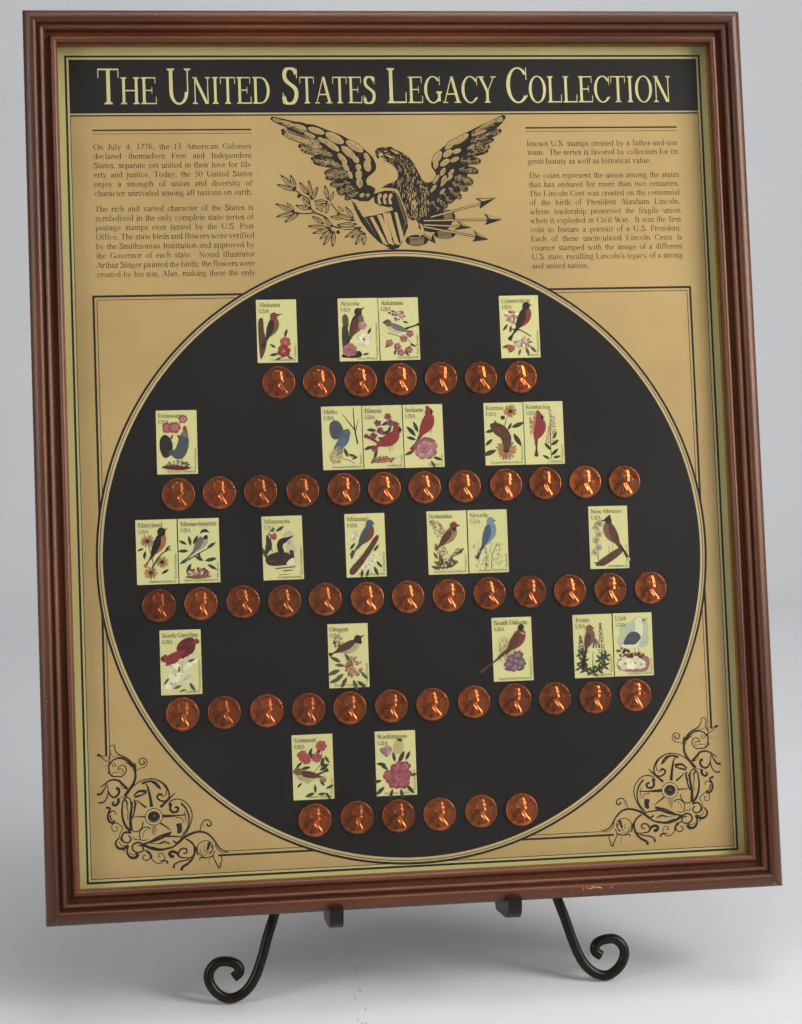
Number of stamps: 24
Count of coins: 50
